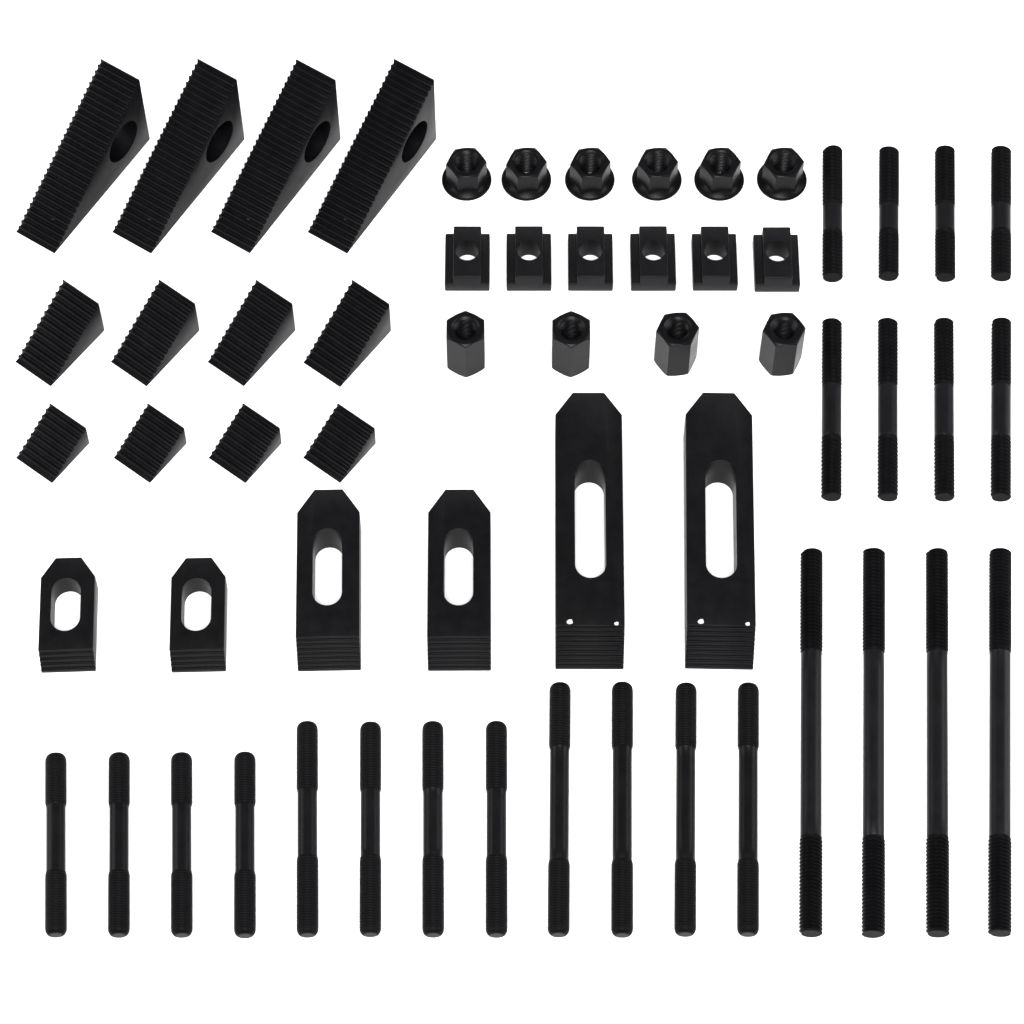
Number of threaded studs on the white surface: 24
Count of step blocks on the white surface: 12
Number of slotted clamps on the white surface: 6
